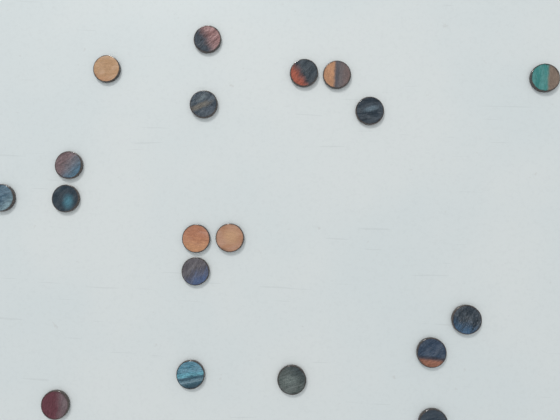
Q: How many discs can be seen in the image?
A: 19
